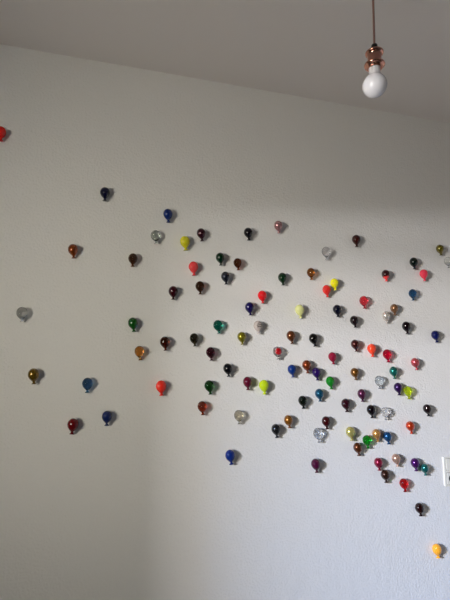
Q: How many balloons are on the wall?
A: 102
